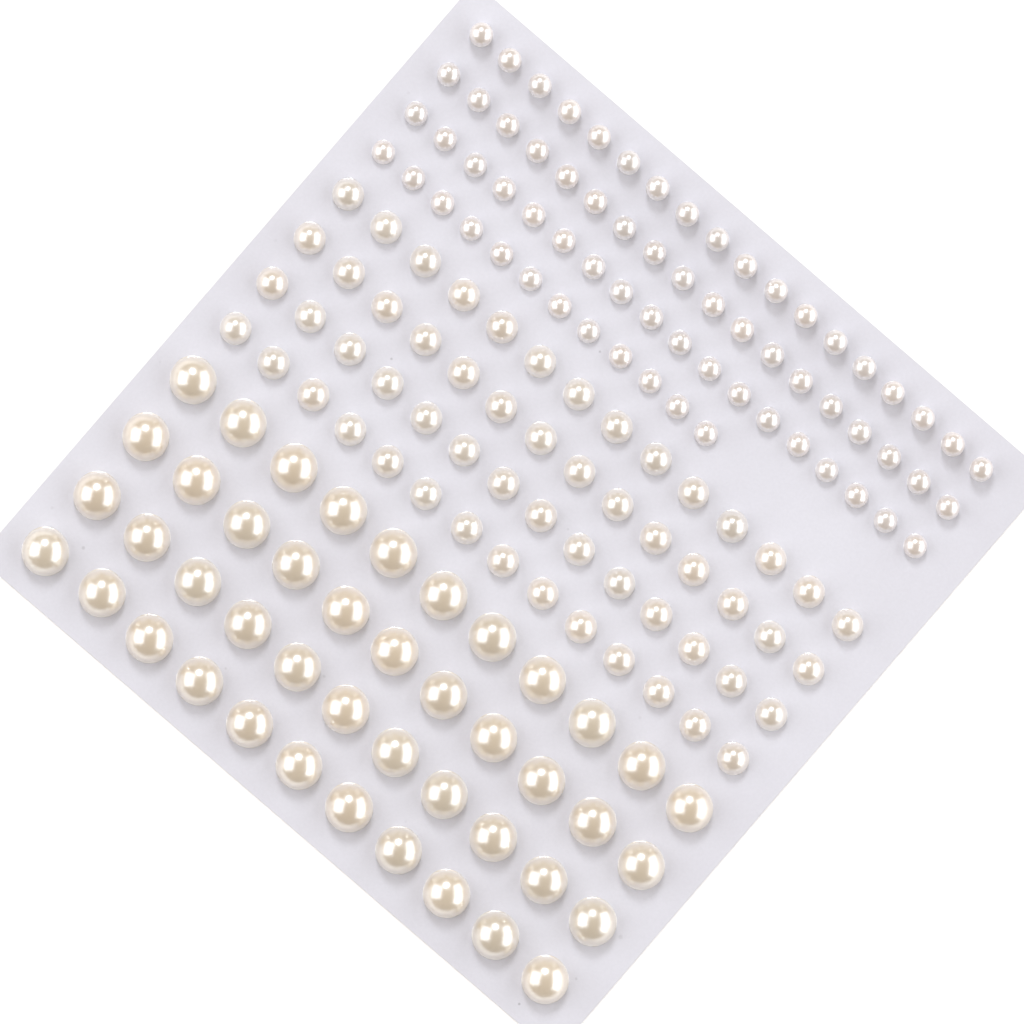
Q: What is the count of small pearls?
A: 66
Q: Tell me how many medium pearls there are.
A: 56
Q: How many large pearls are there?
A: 44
